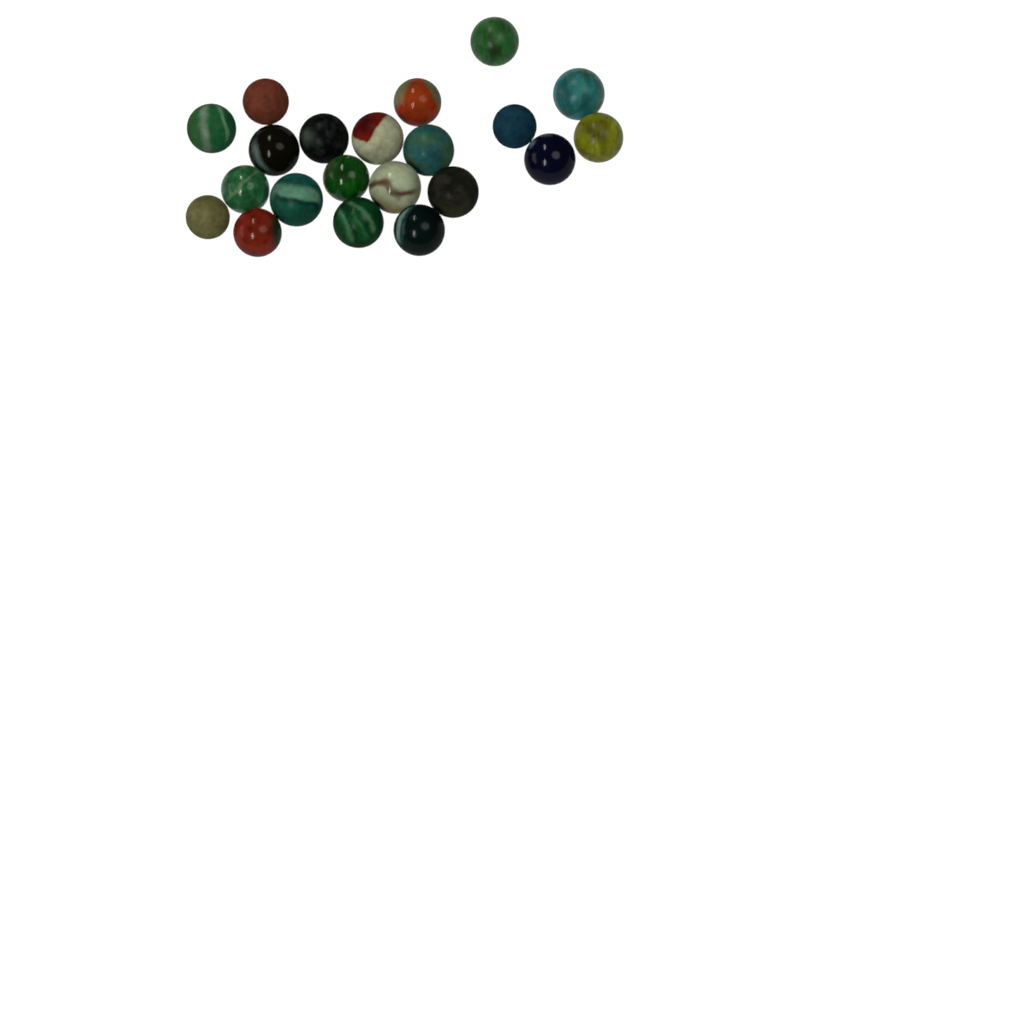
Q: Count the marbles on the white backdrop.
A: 21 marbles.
